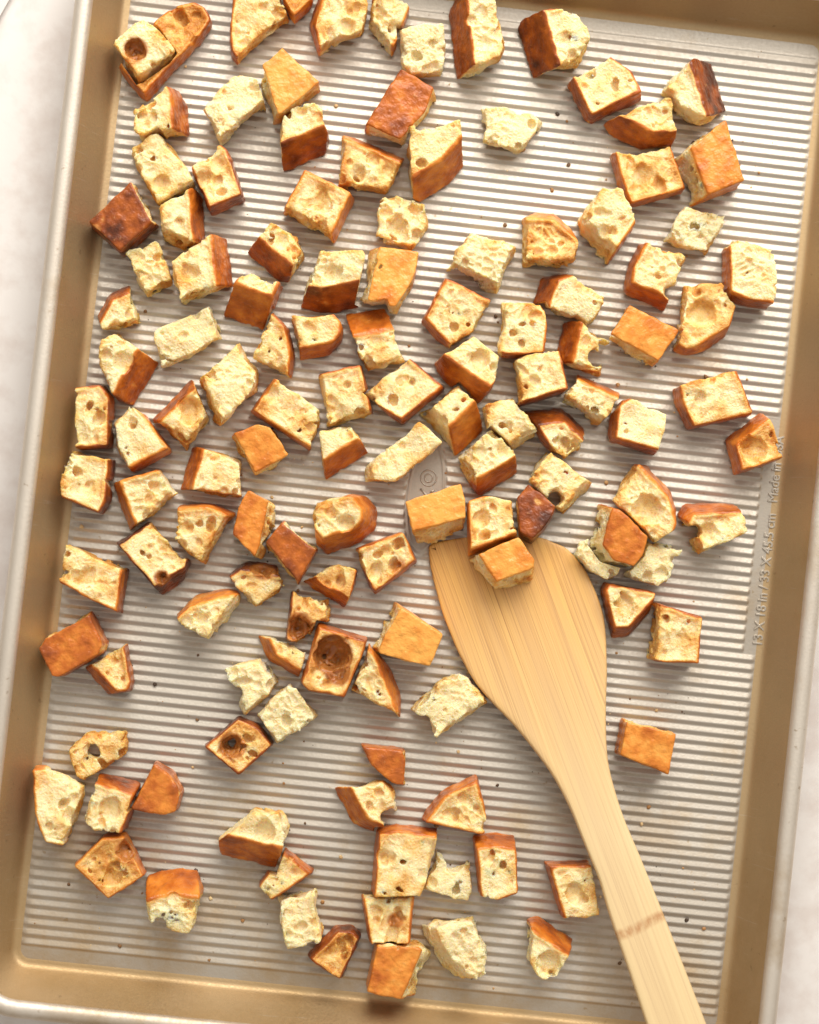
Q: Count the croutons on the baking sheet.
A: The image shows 130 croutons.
